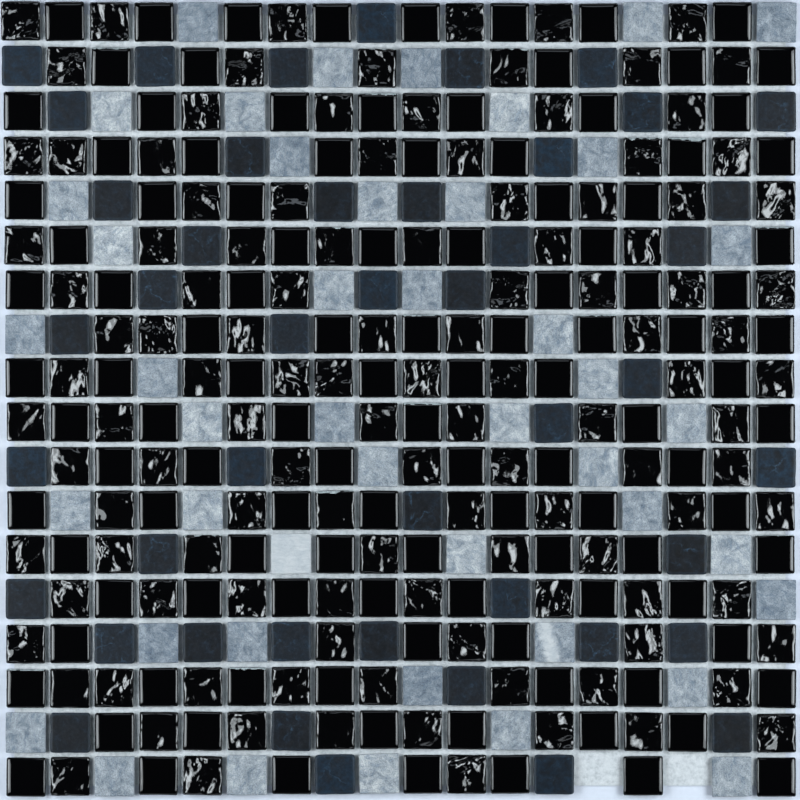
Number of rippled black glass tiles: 117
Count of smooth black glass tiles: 115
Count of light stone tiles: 45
